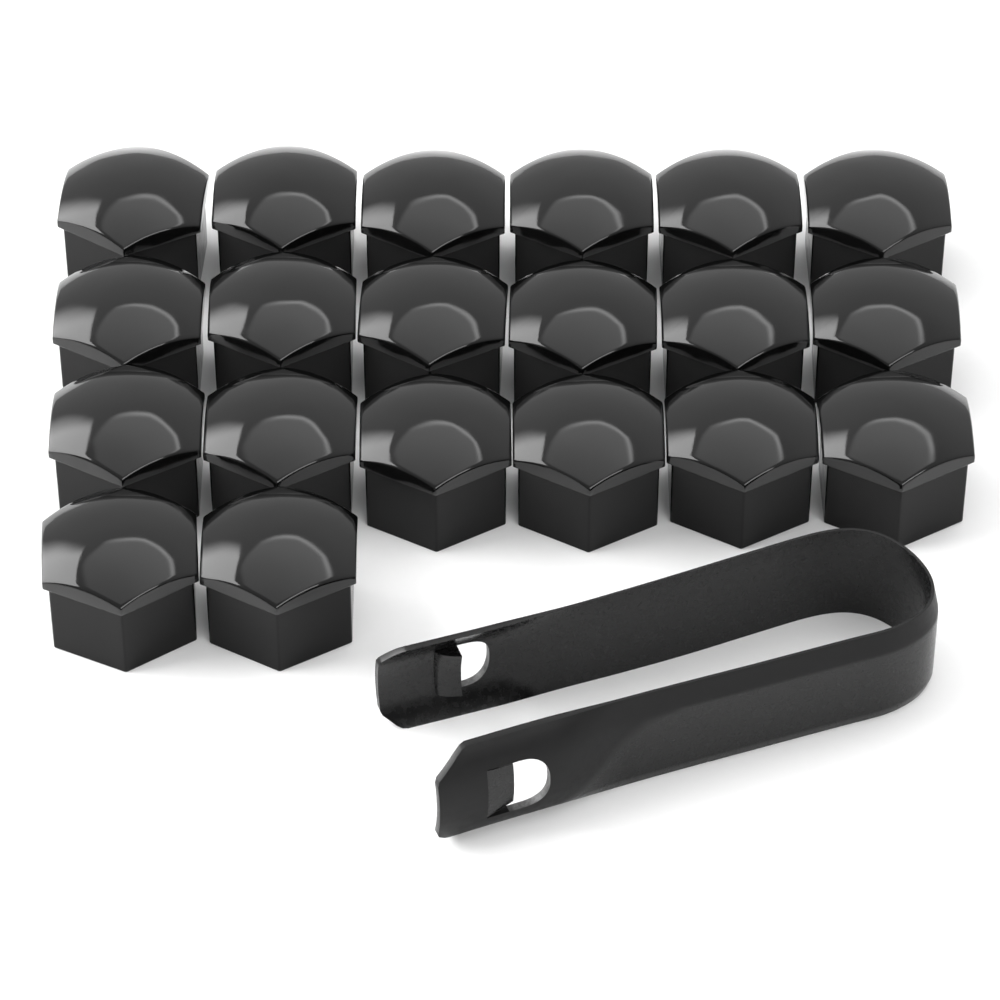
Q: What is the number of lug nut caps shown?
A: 20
